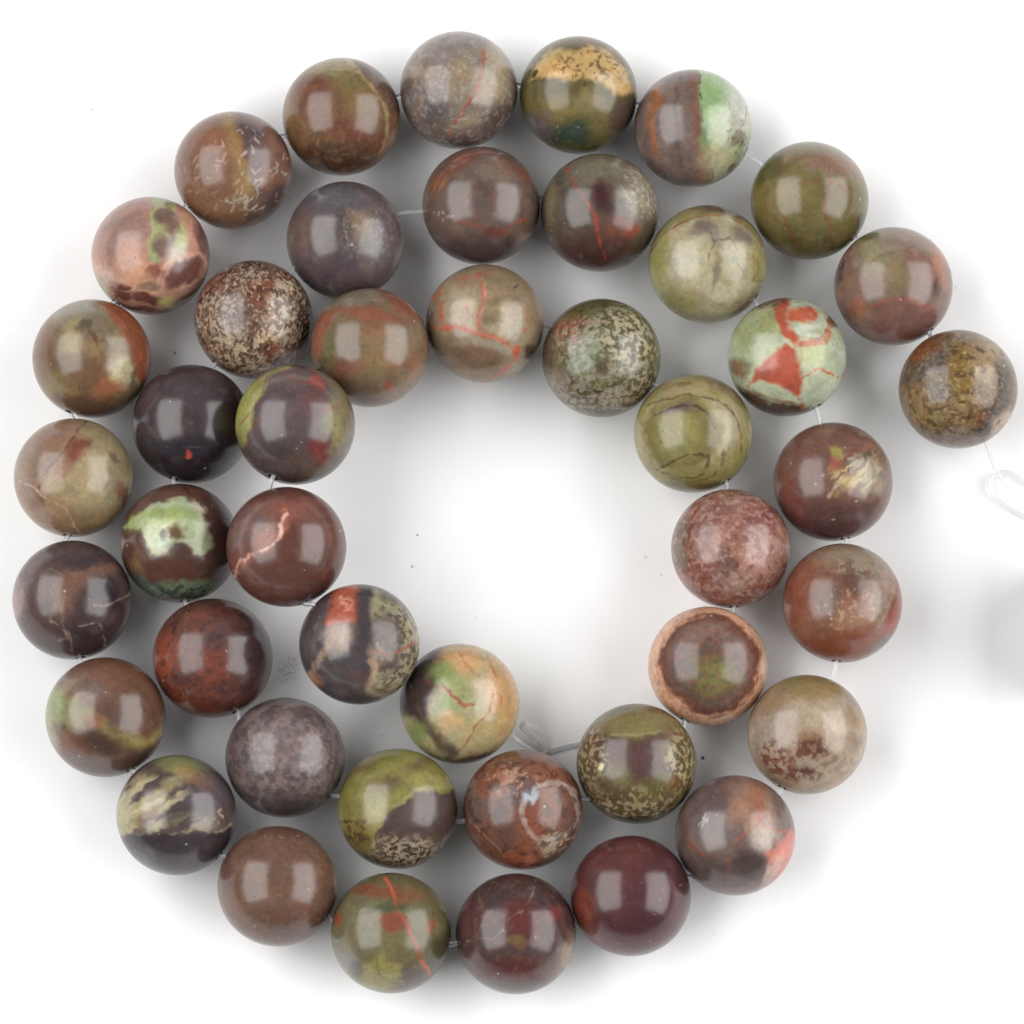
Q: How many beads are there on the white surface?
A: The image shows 45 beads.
